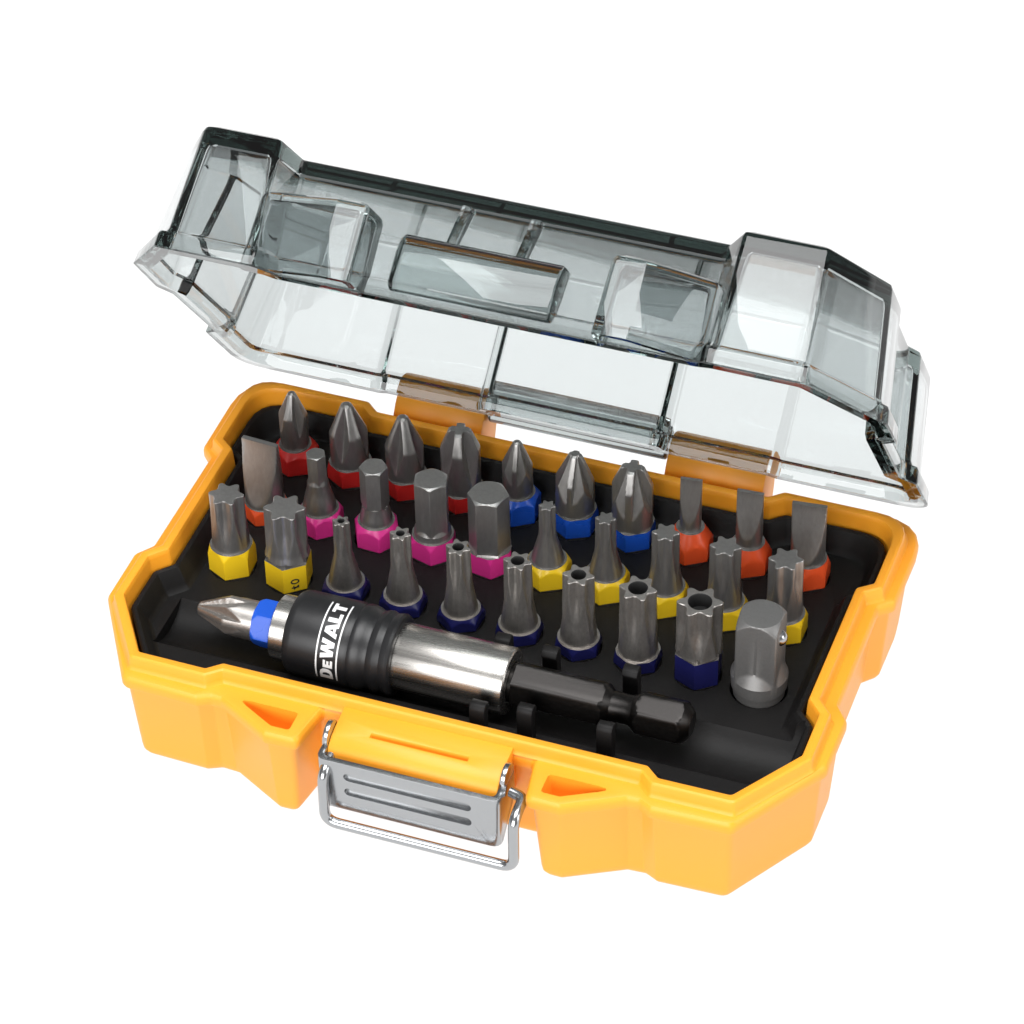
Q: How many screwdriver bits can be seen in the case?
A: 30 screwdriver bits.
